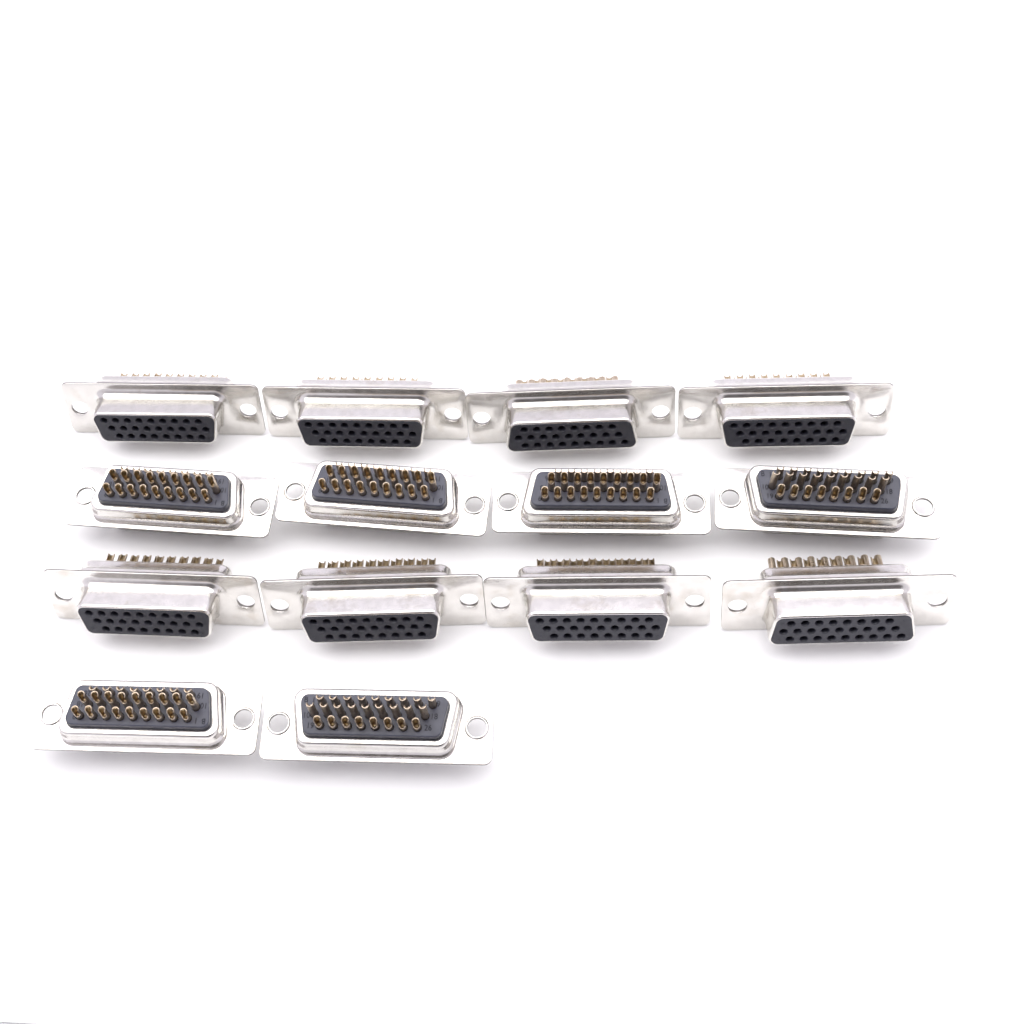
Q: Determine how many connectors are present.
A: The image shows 14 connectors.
